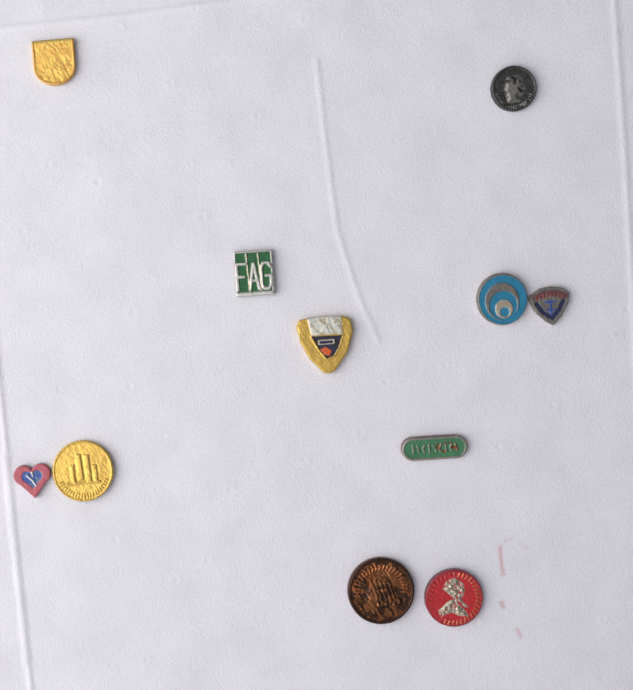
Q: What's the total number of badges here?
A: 11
